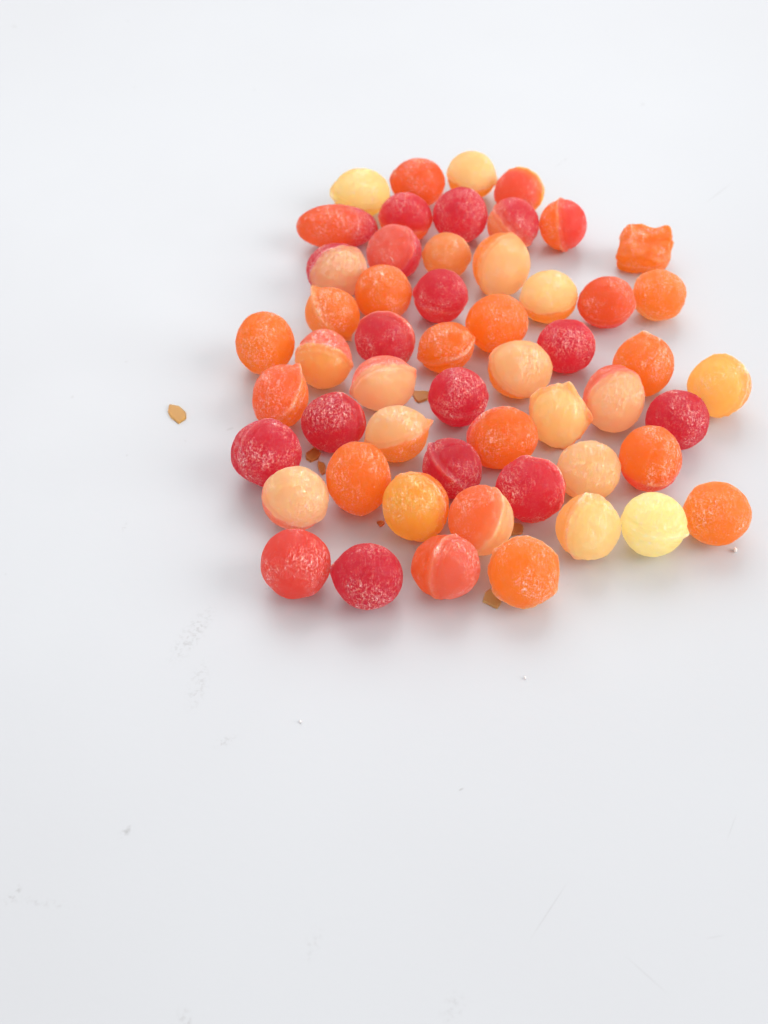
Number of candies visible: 54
